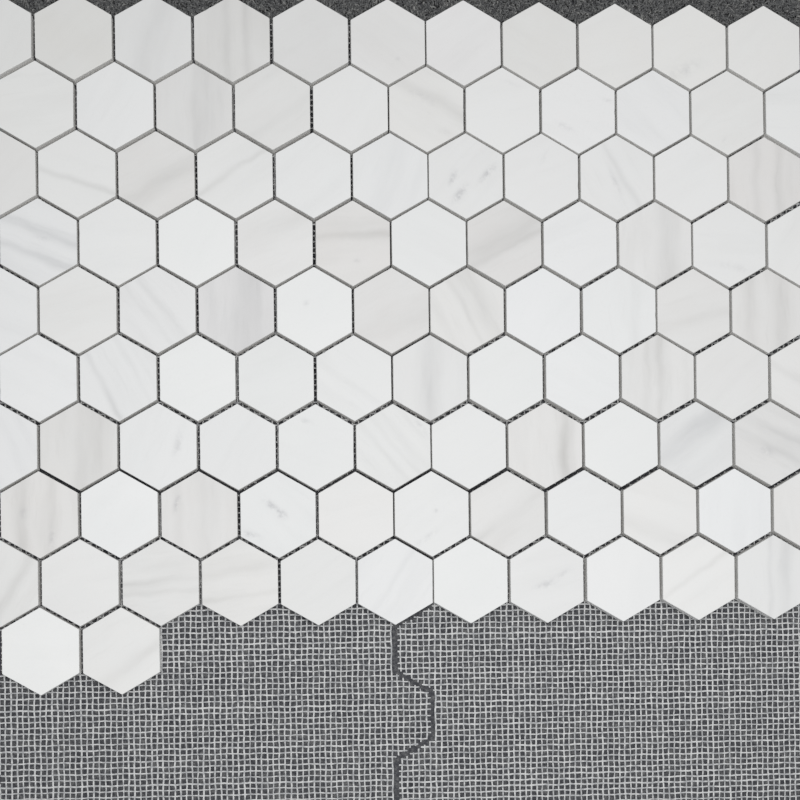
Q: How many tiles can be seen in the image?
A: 101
